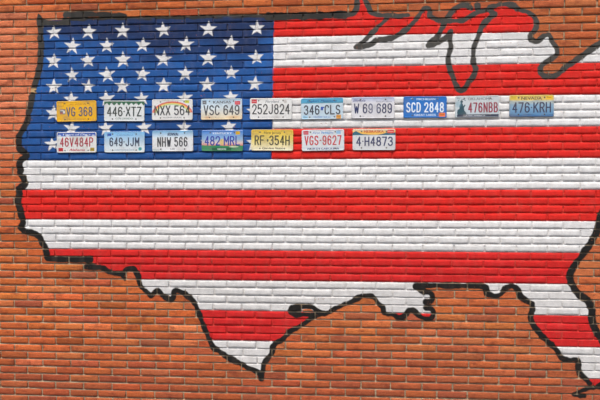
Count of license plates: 17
